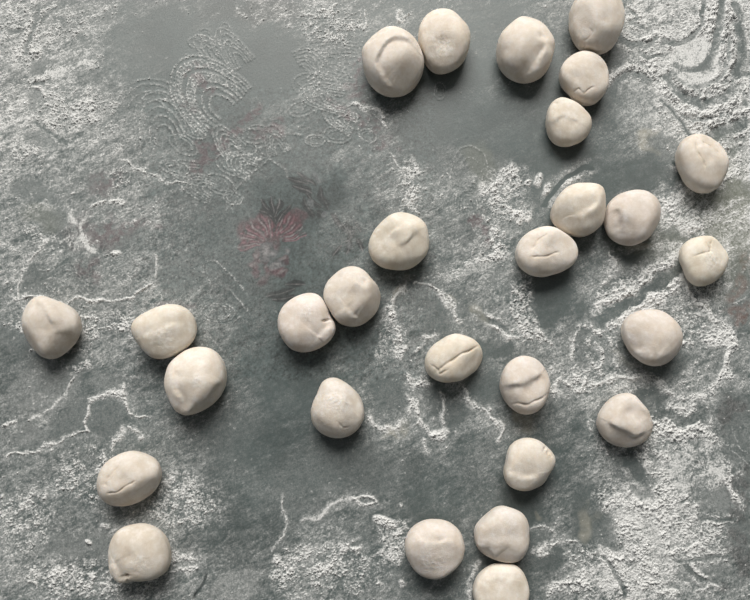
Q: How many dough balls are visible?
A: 28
